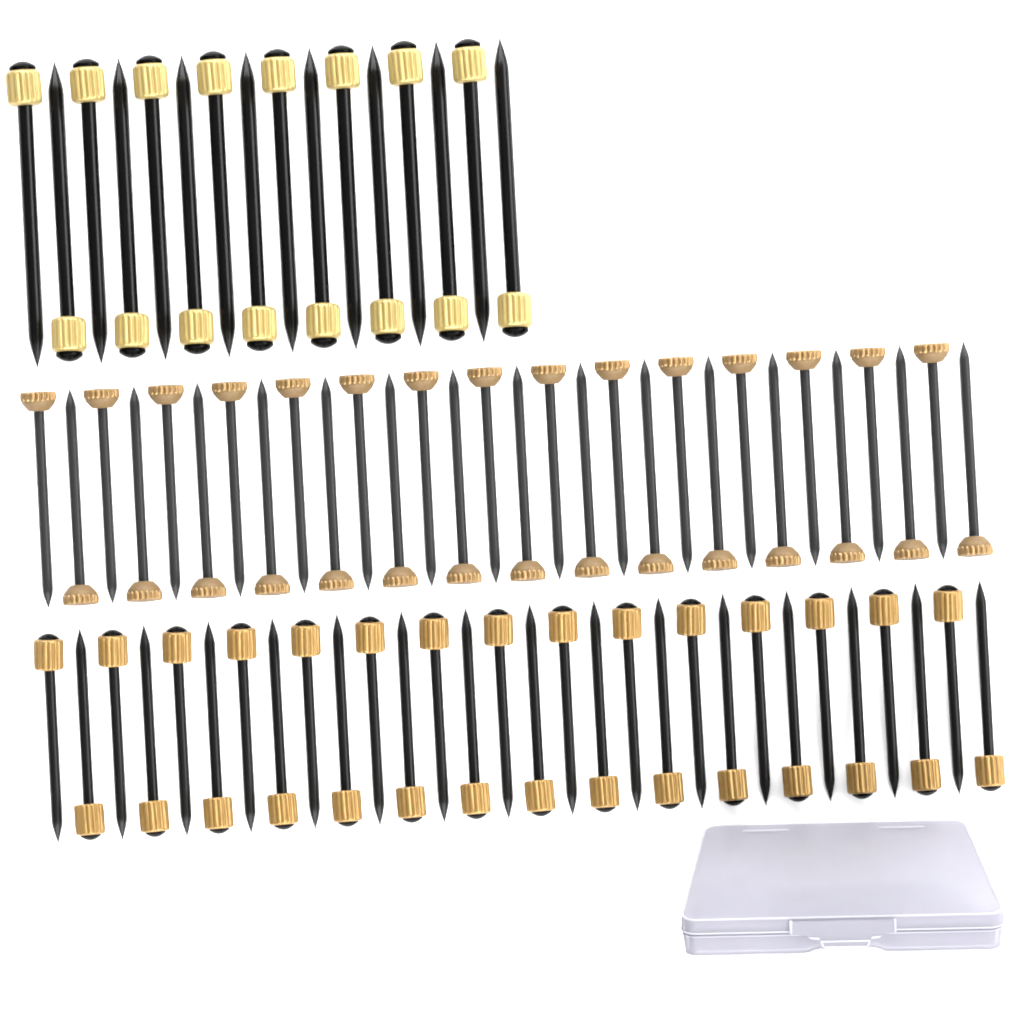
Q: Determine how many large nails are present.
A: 16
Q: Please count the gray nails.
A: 30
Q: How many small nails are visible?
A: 30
